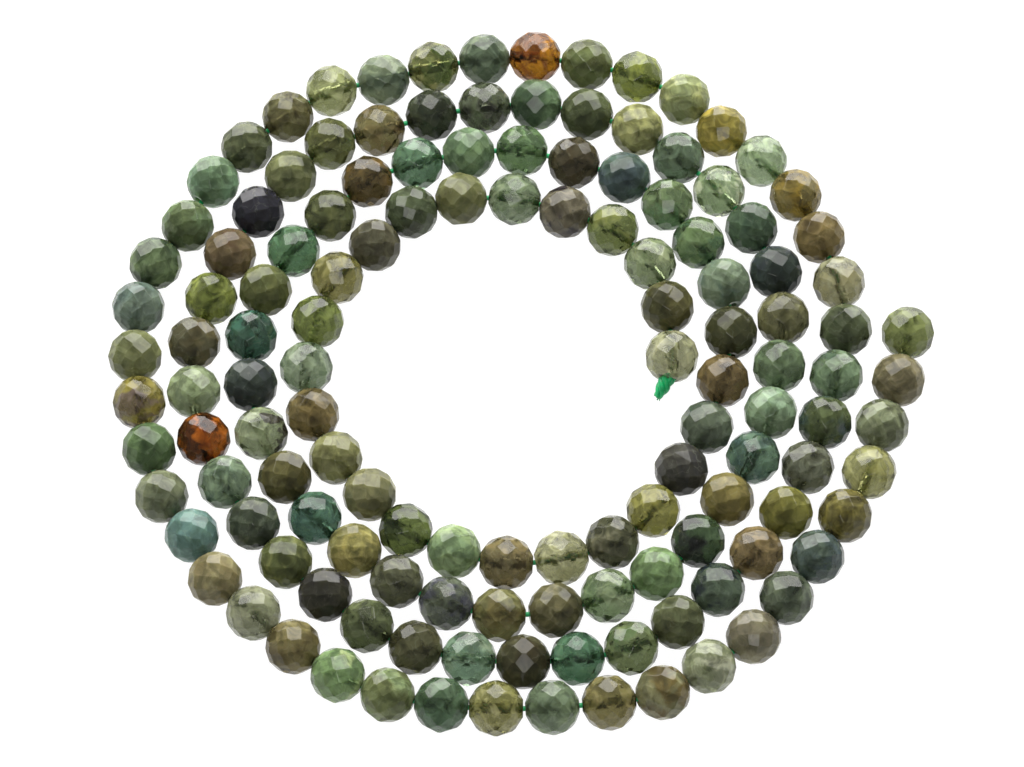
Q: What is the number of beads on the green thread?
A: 134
